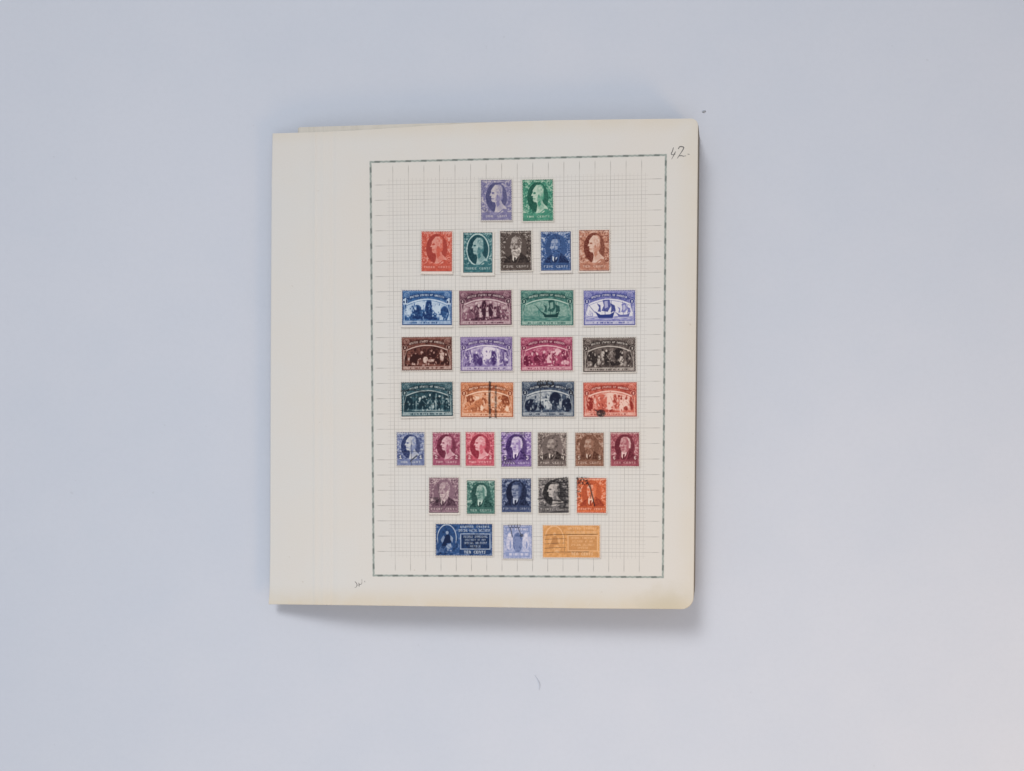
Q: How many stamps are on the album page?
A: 34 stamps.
